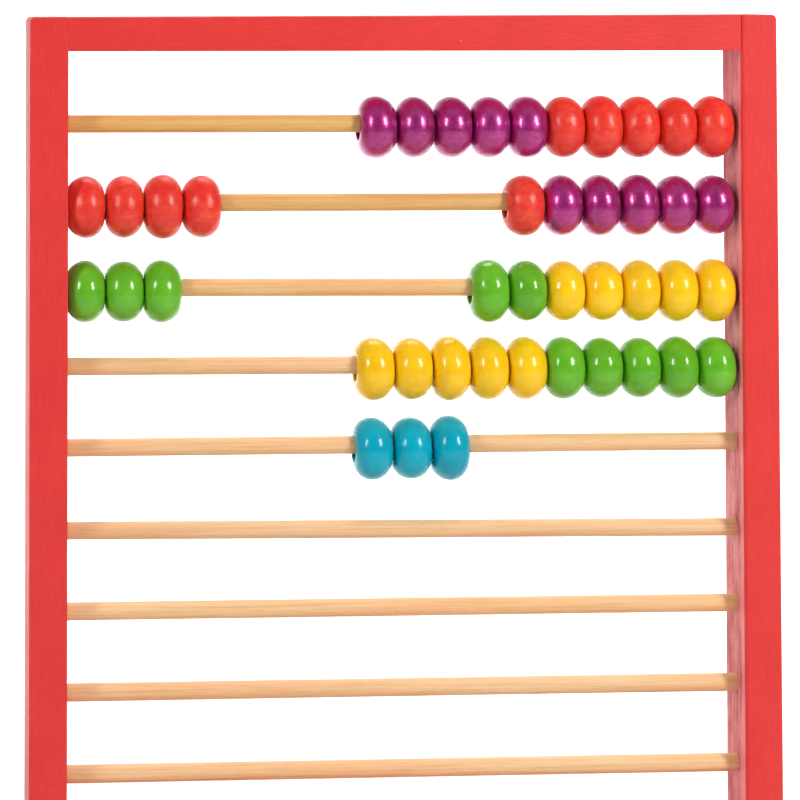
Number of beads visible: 43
